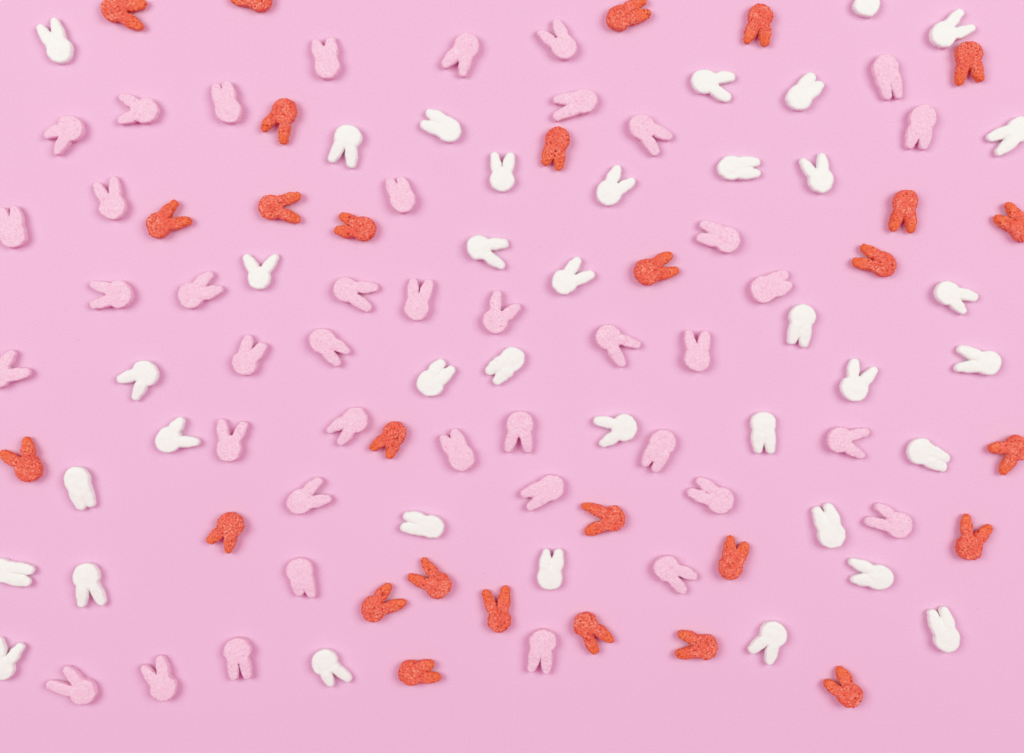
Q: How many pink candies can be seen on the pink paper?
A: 41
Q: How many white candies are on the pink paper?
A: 37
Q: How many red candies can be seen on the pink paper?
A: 28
